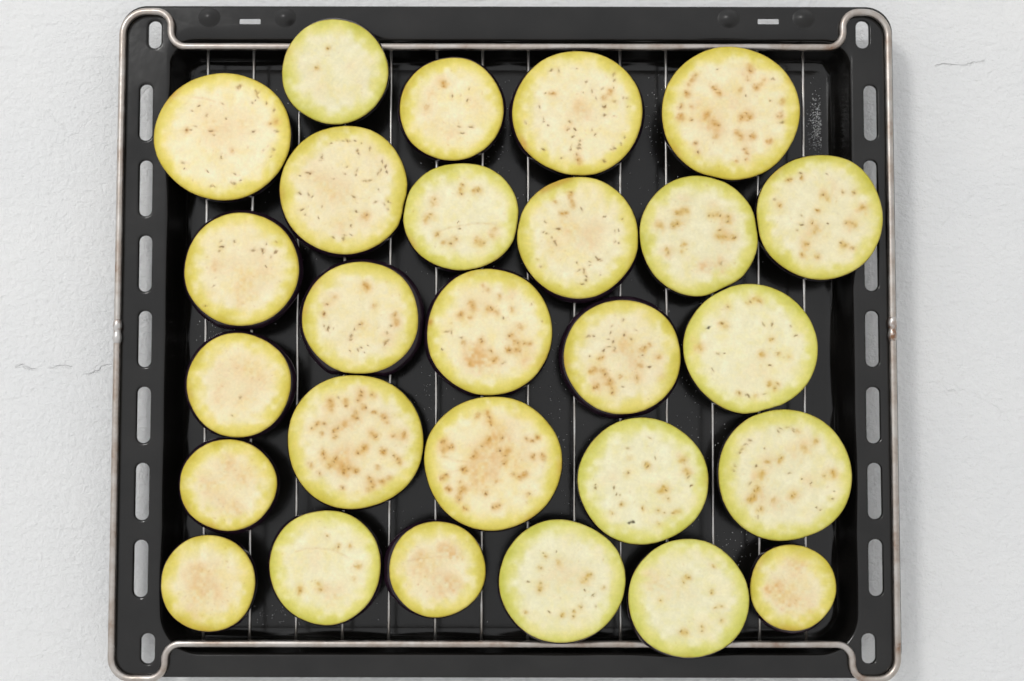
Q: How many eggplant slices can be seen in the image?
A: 27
